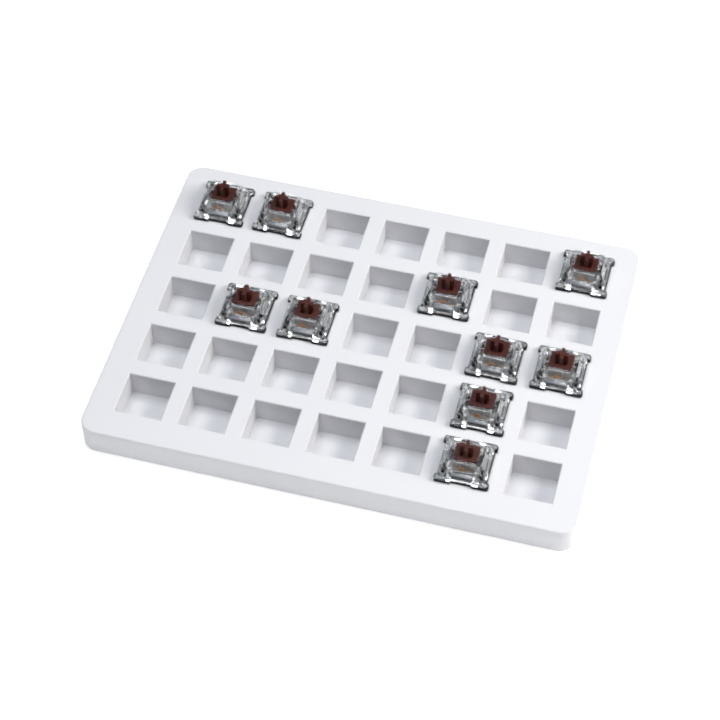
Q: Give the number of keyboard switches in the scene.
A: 10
